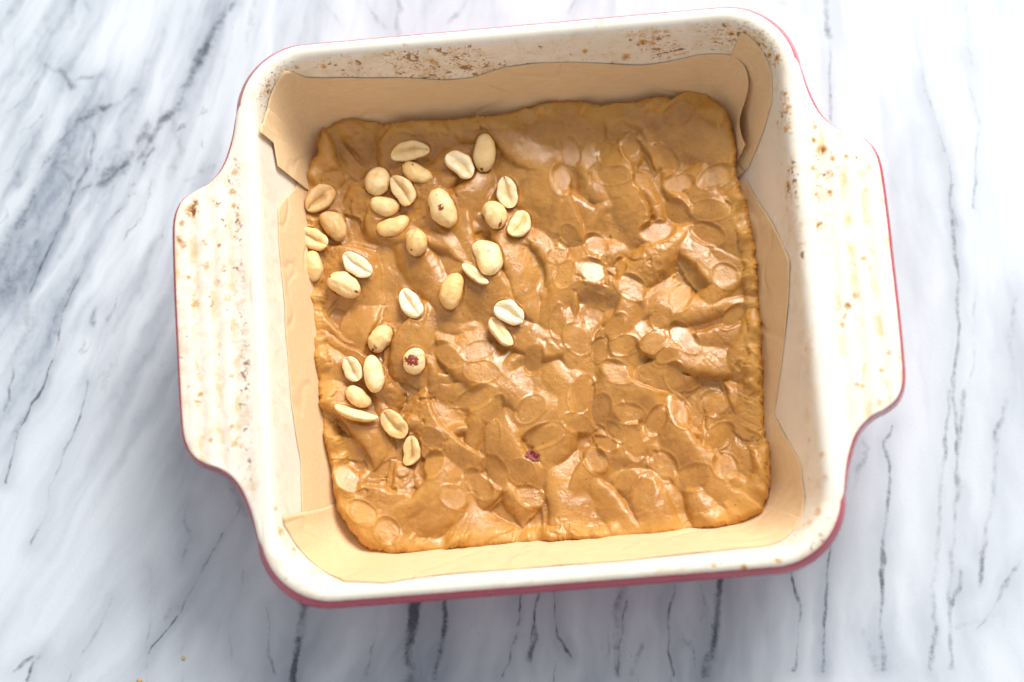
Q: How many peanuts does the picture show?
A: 33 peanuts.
